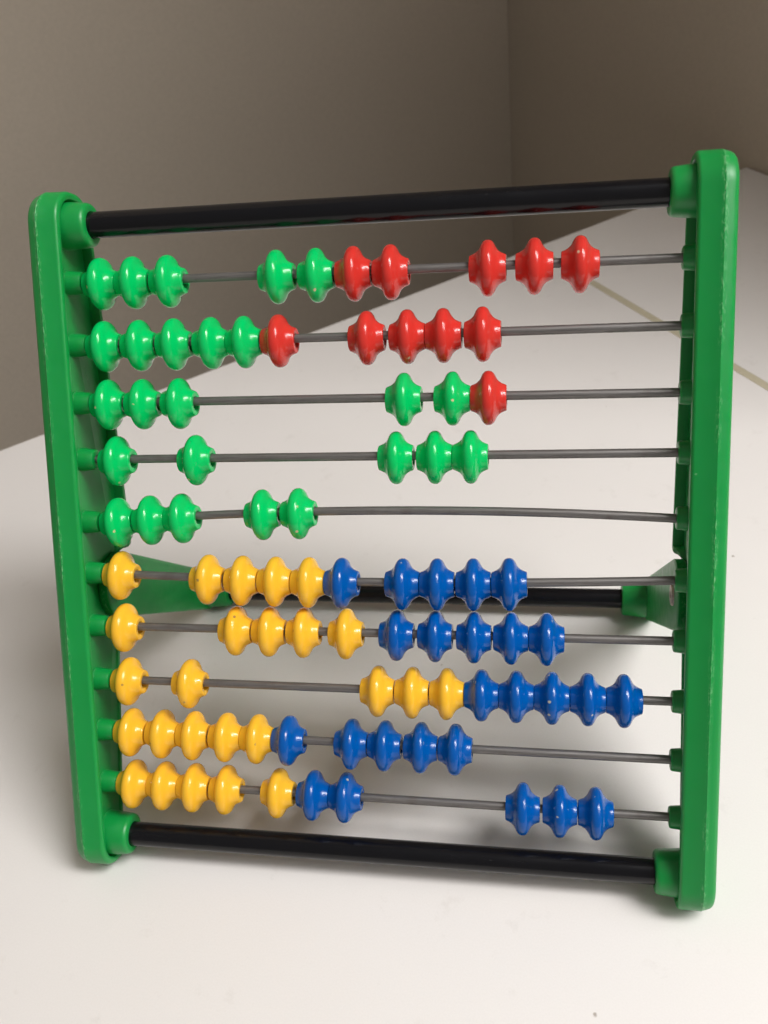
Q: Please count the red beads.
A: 11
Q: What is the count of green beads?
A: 25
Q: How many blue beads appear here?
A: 25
